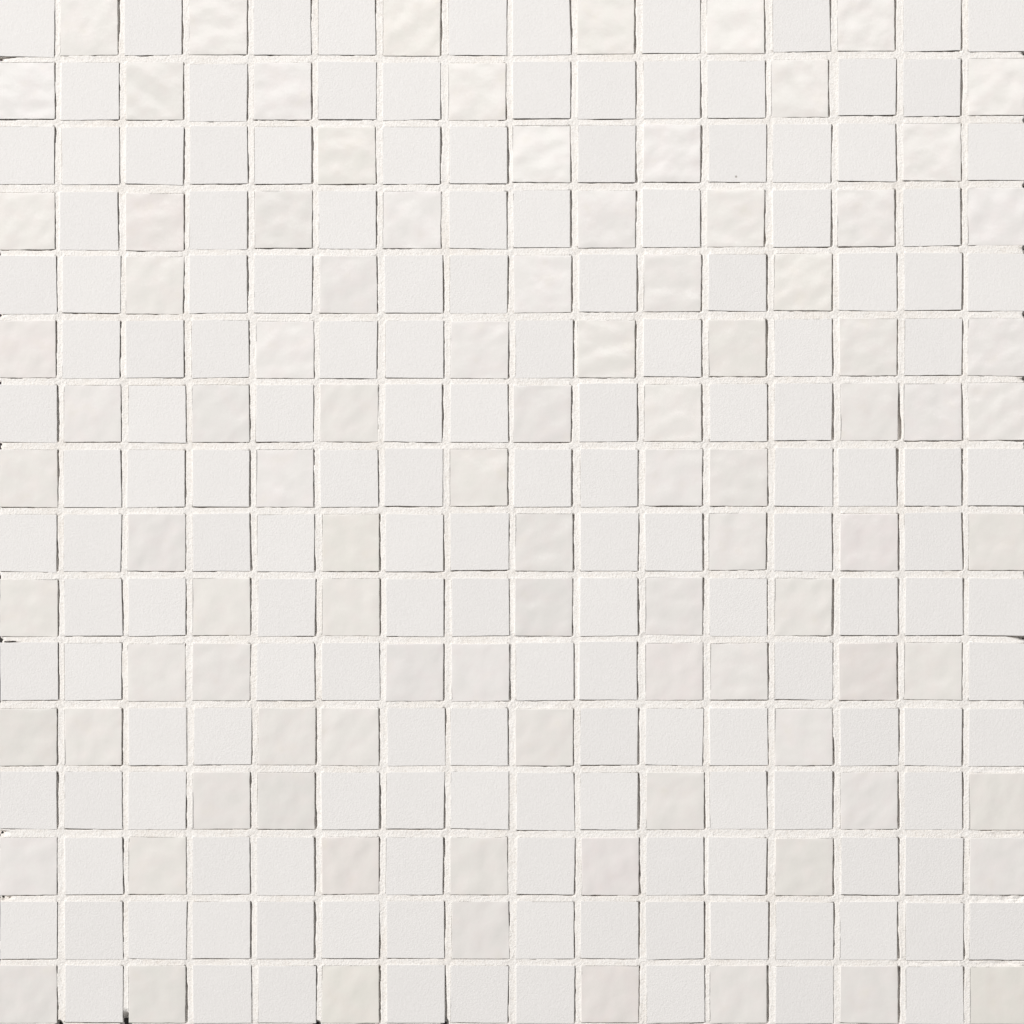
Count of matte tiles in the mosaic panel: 161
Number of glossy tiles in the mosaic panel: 95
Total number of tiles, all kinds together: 256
